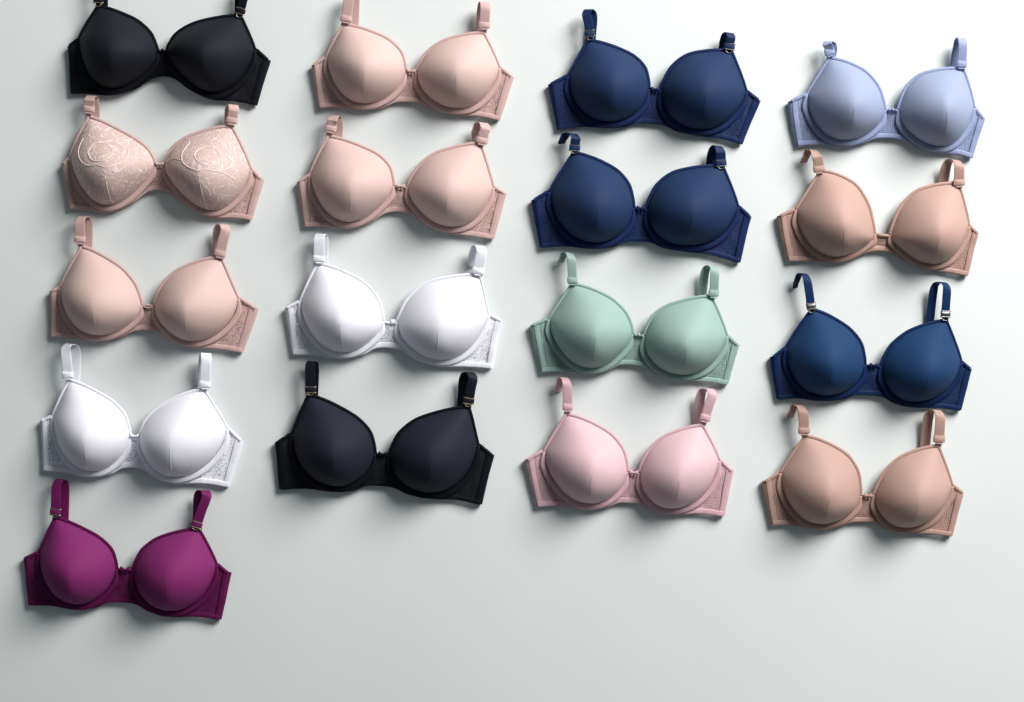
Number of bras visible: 17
